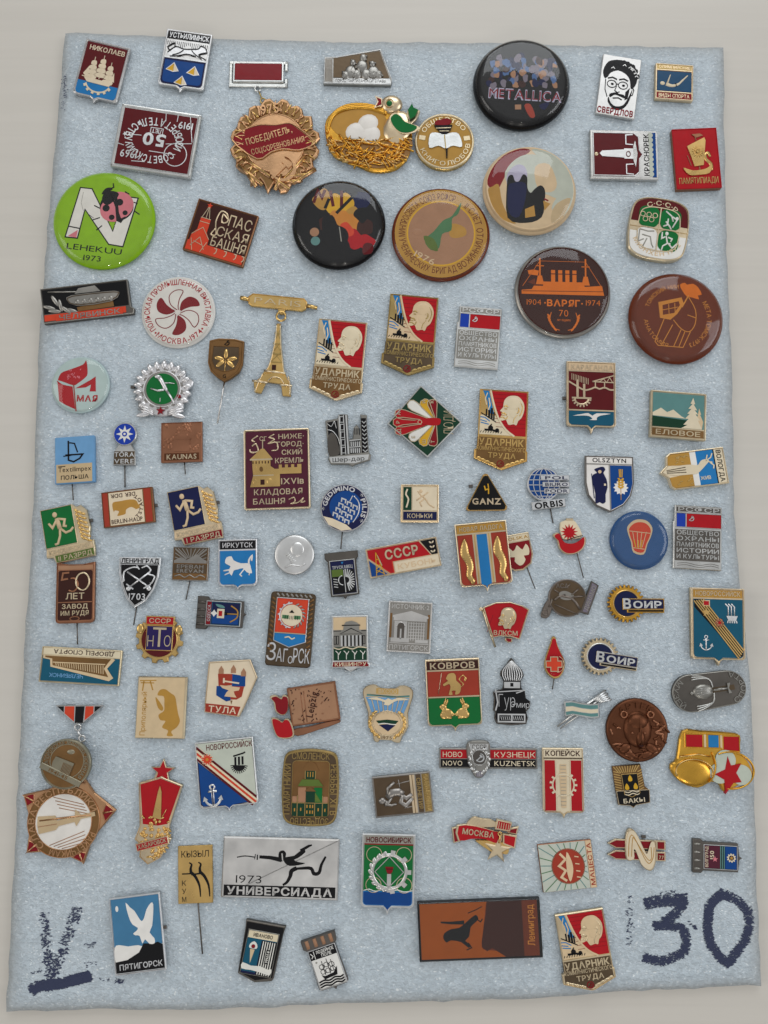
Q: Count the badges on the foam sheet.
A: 102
